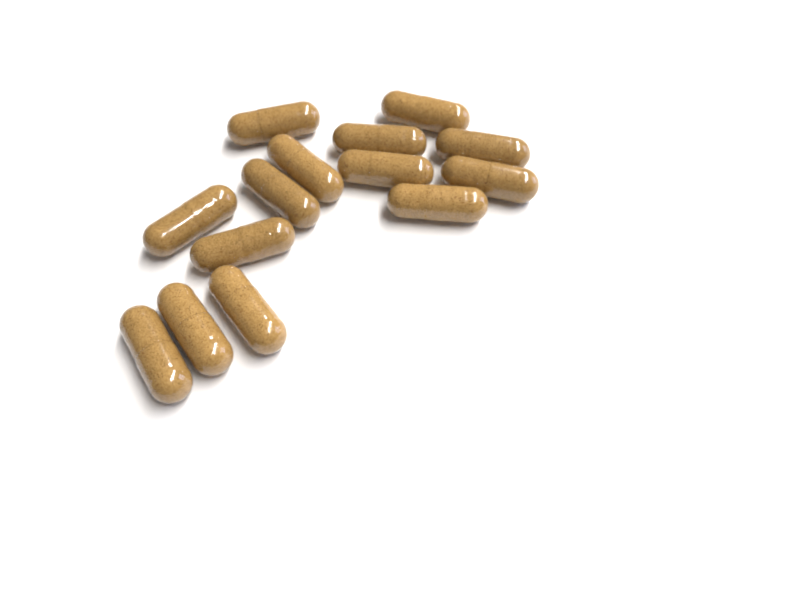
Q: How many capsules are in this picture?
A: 14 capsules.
